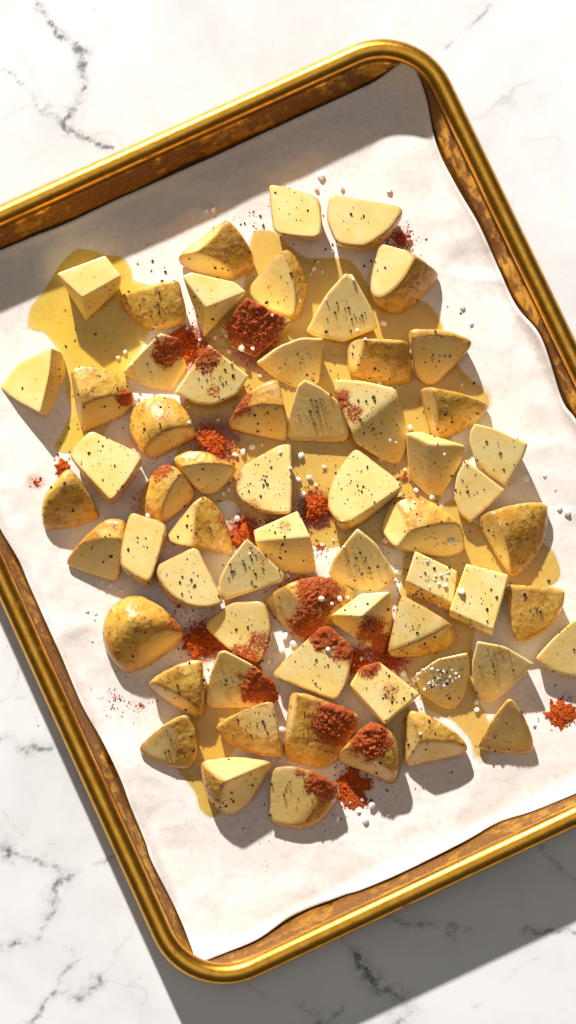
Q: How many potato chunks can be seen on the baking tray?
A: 63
